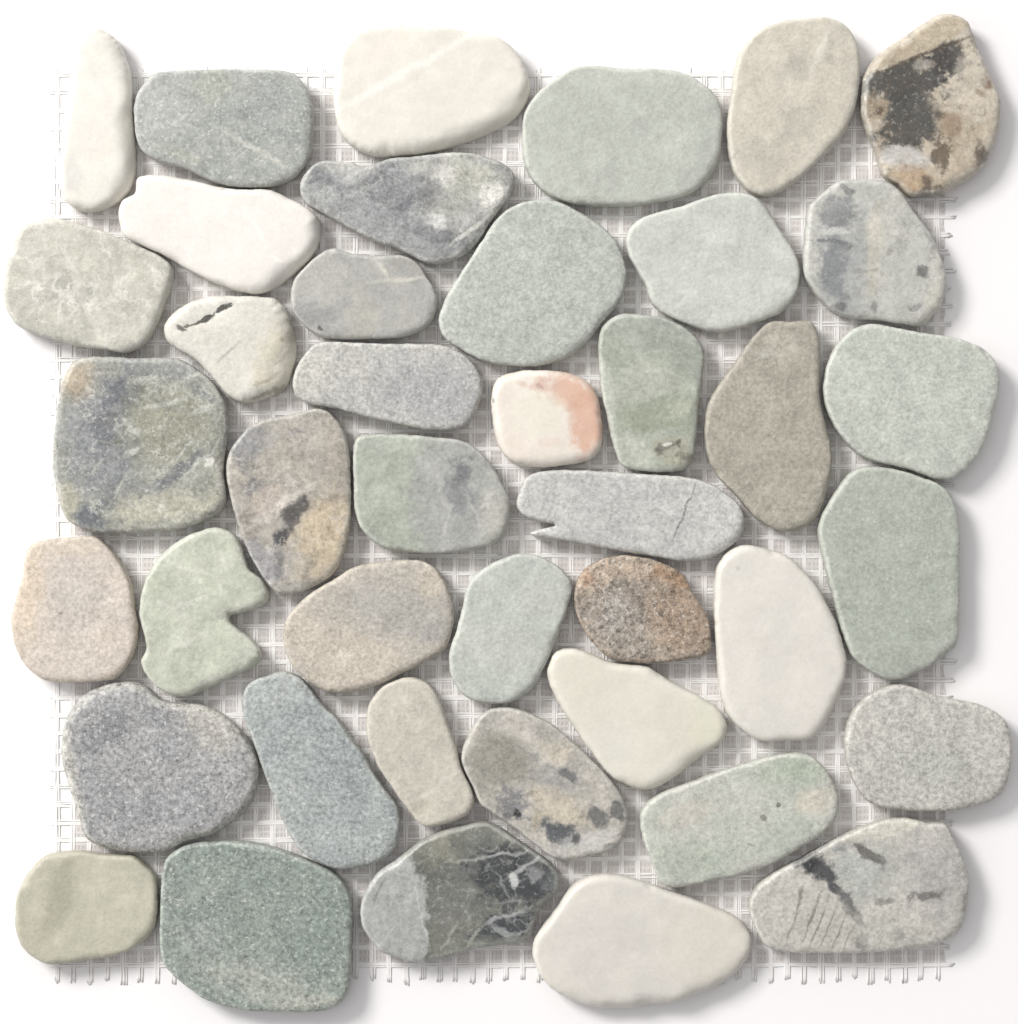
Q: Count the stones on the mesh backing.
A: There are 42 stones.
